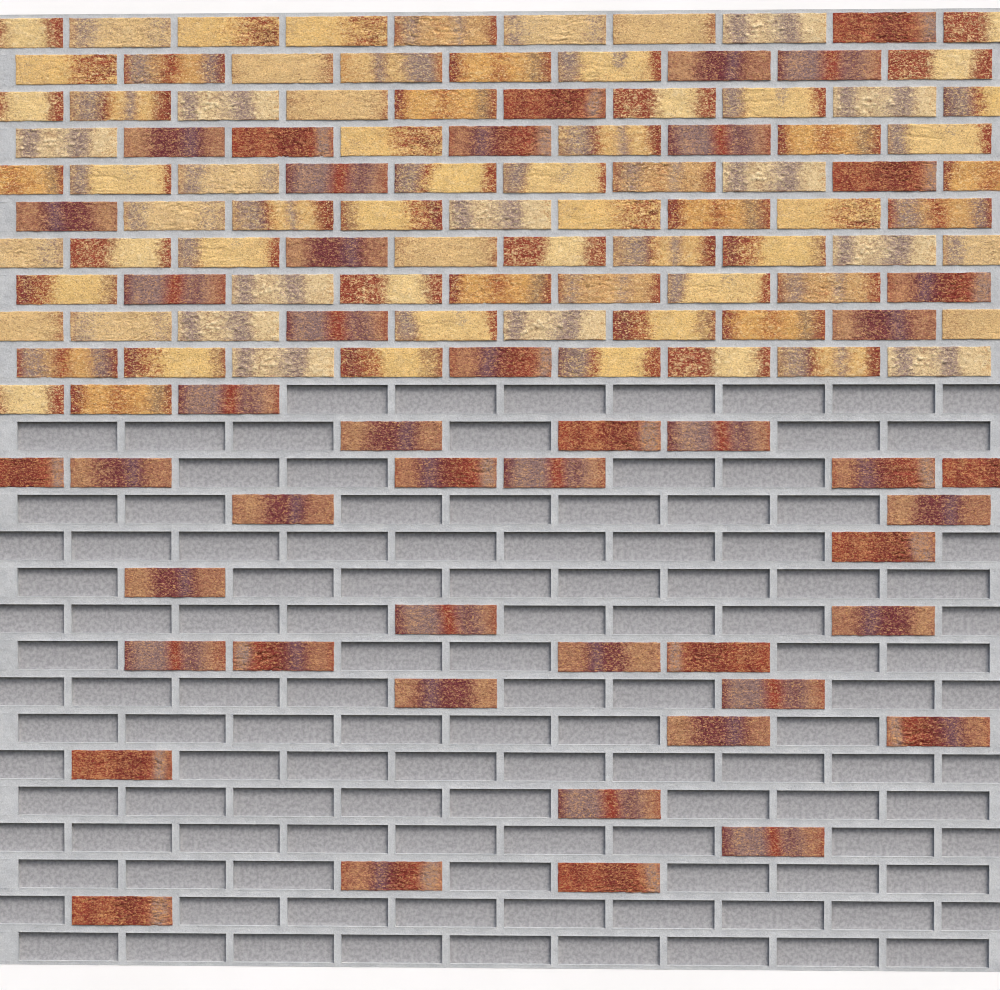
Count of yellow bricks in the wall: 80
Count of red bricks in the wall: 47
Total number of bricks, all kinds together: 127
